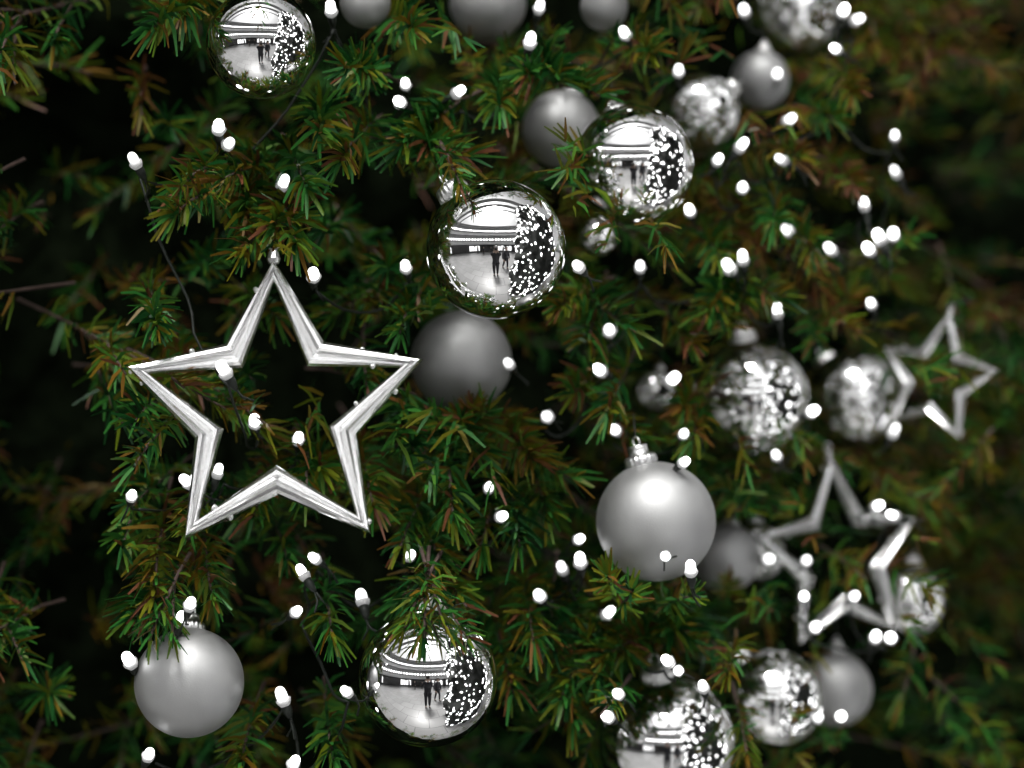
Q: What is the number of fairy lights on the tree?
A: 93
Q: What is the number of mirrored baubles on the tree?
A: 14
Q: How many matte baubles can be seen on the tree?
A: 10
